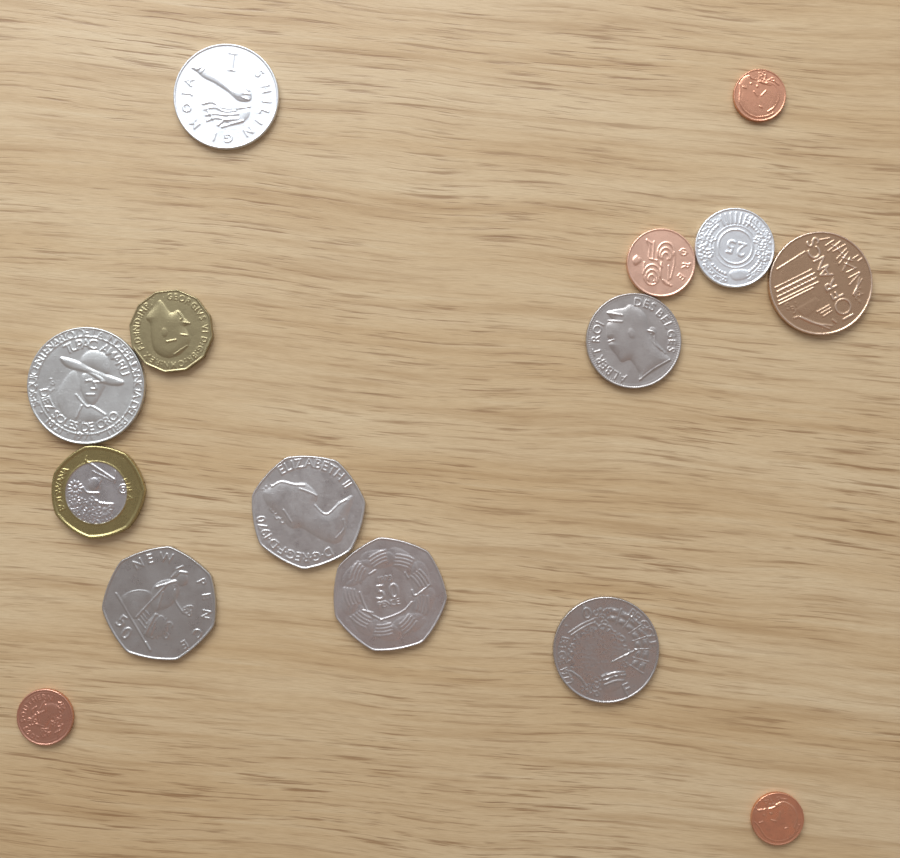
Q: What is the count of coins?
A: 15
